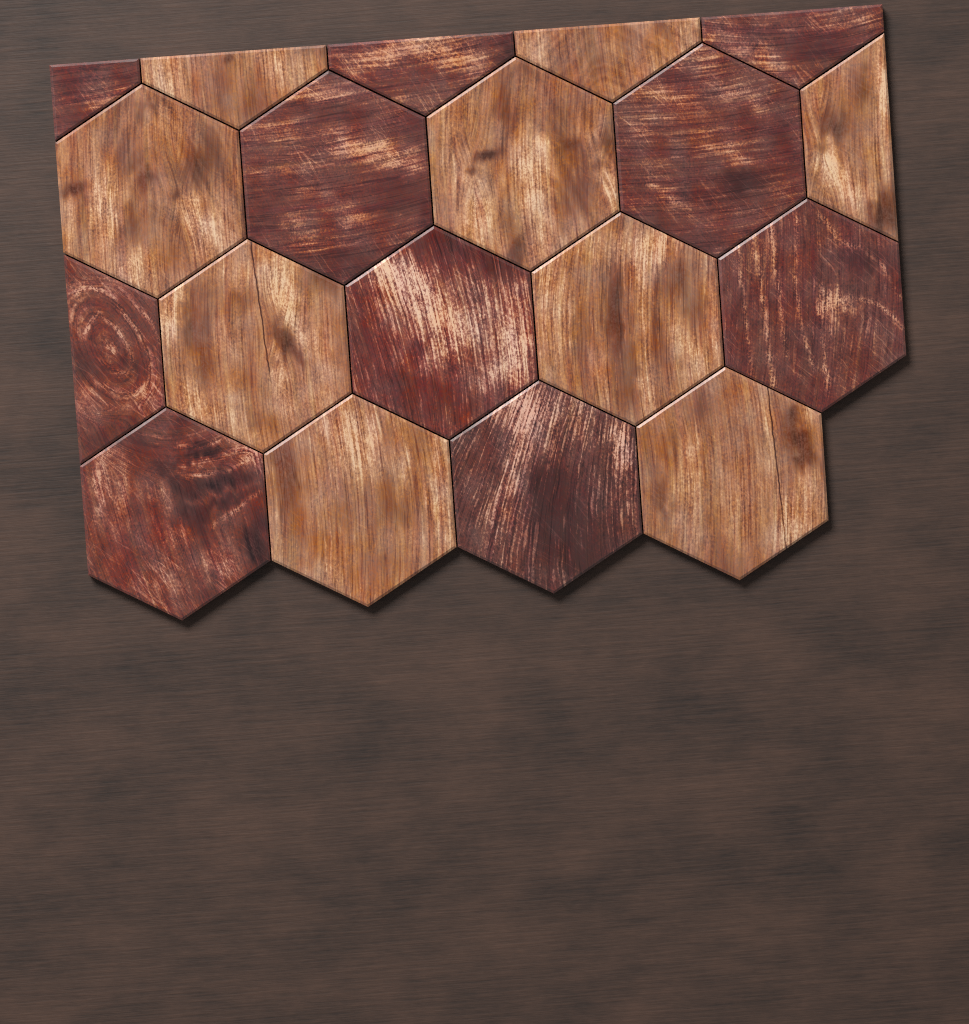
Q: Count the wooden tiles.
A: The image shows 19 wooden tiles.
